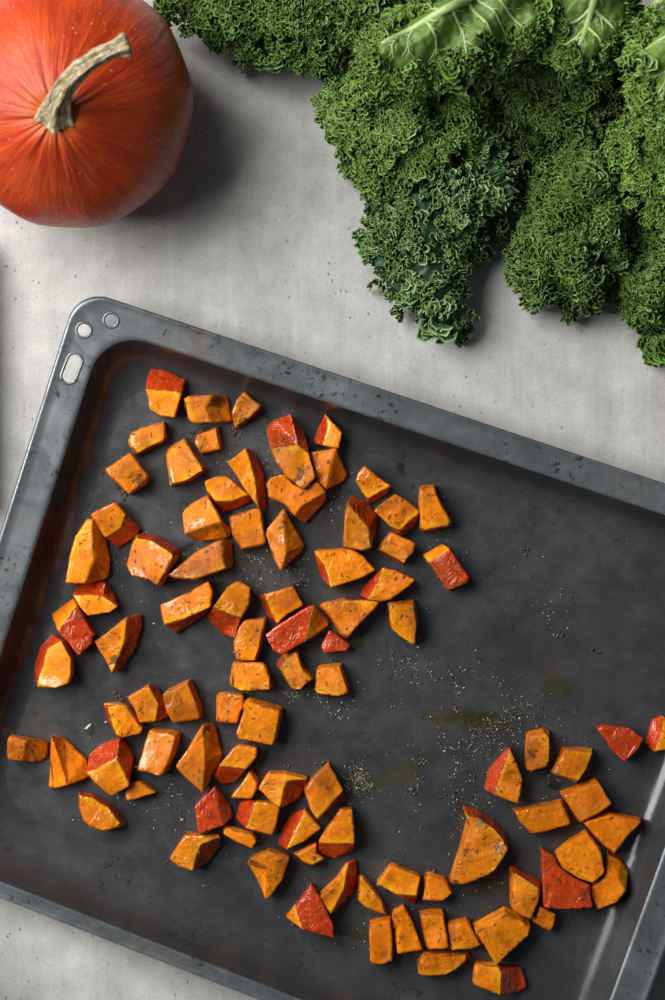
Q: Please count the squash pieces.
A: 93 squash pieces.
